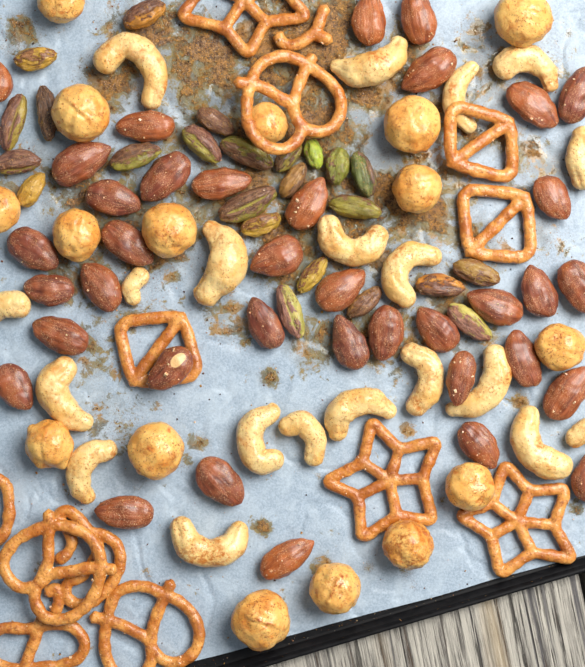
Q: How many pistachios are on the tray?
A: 24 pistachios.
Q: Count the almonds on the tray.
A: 37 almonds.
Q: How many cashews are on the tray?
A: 20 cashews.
